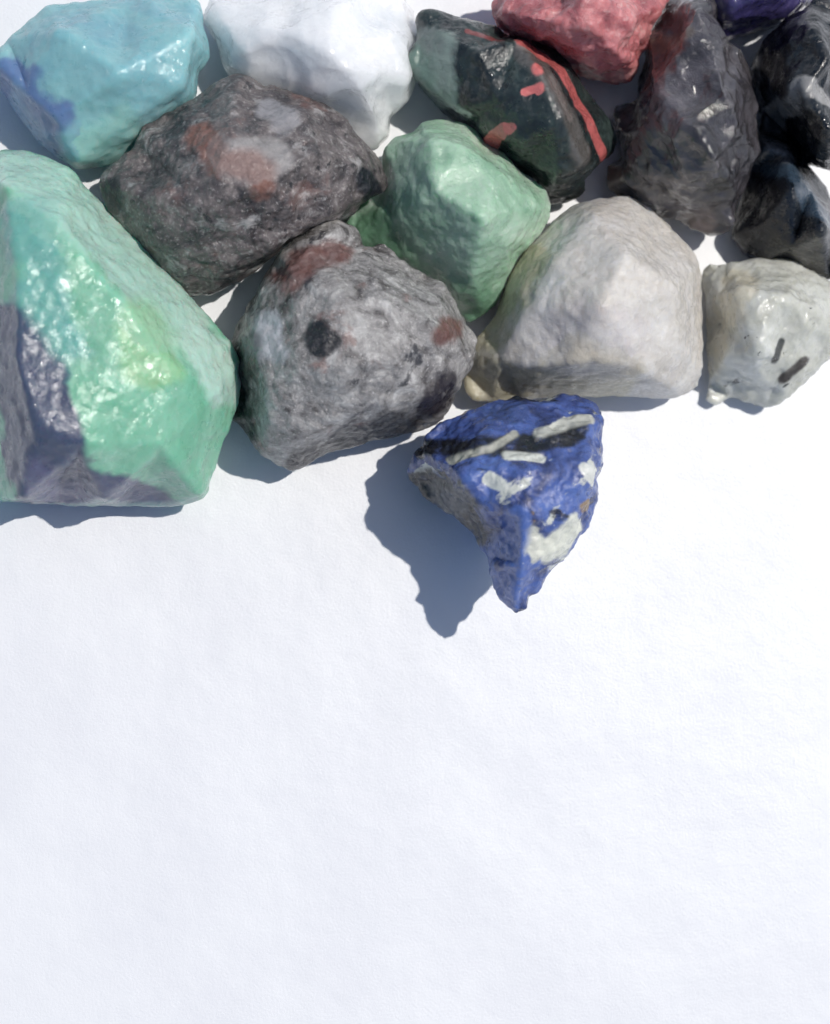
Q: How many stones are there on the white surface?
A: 15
